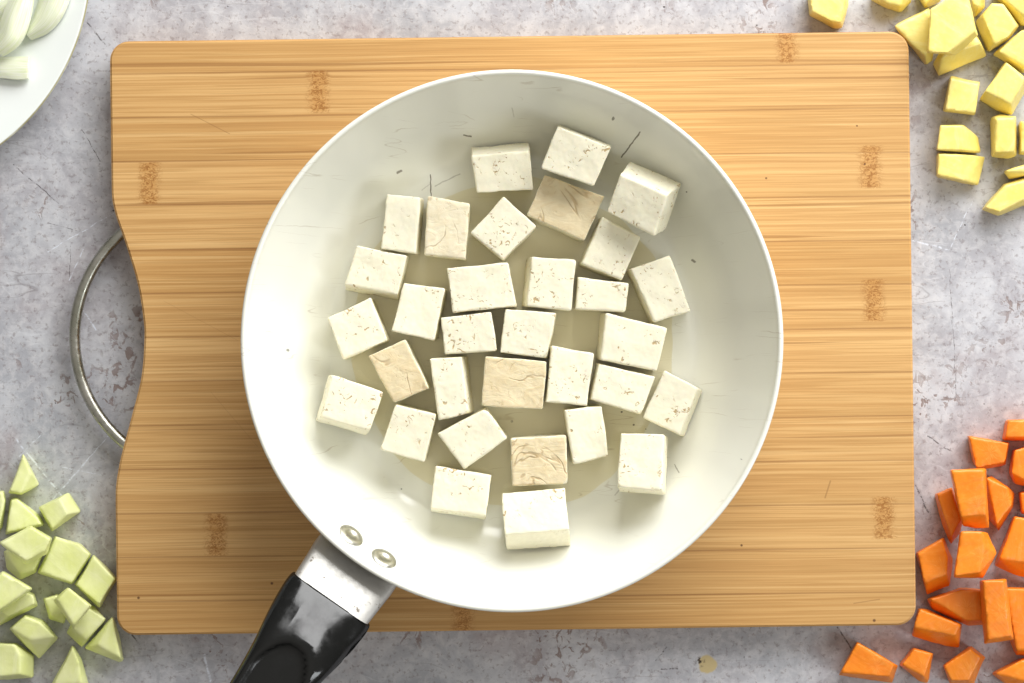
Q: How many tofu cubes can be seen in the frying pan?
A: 32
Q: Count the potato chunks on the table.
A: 18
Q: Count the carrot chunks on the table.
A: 18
